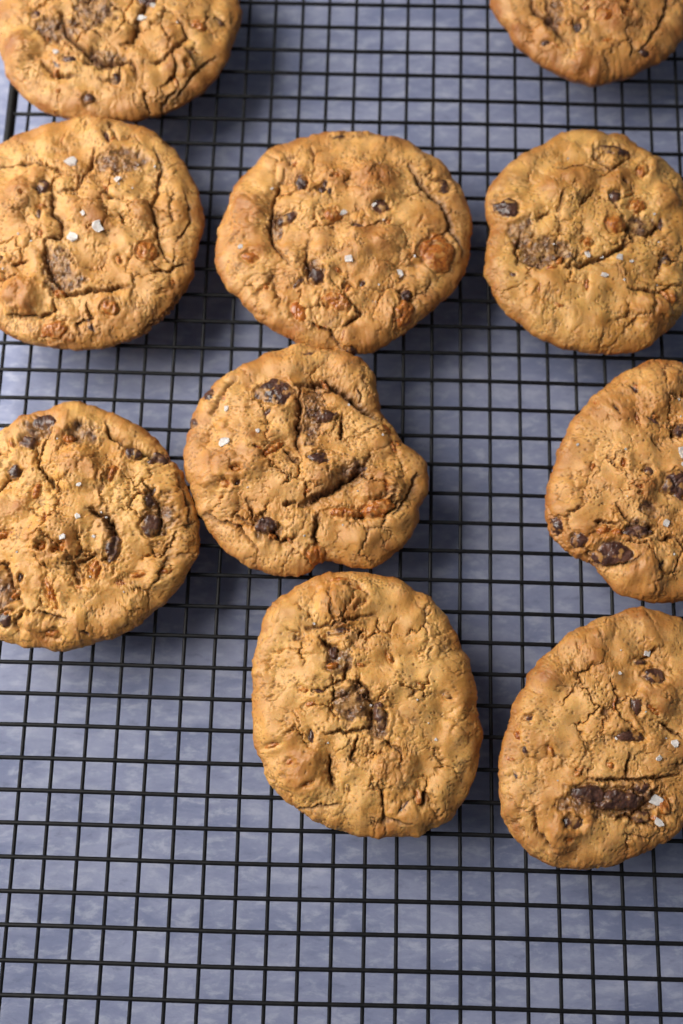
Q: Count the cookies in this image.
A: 10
